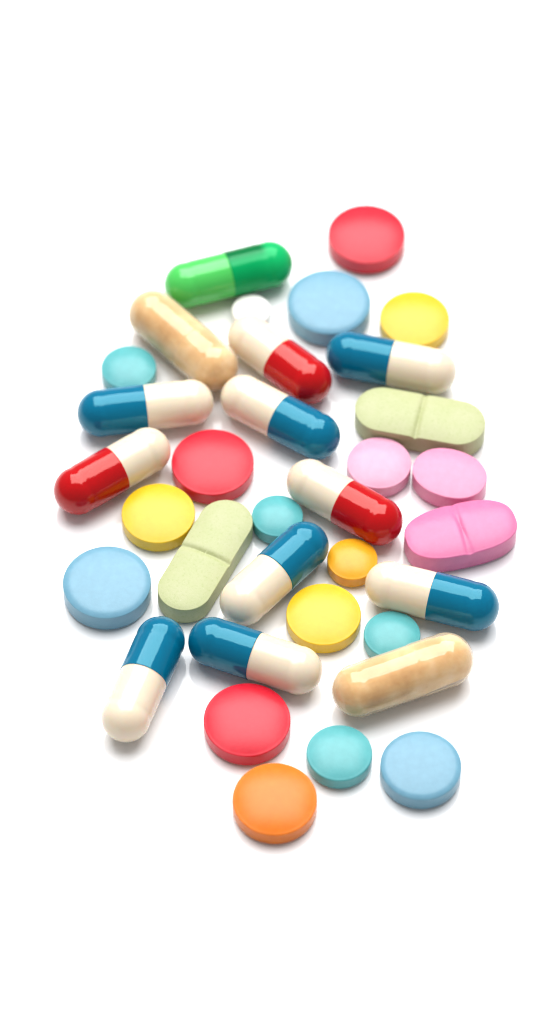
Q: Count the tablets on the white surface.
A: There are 21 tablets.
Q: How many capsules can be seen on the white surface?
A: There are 13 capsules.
